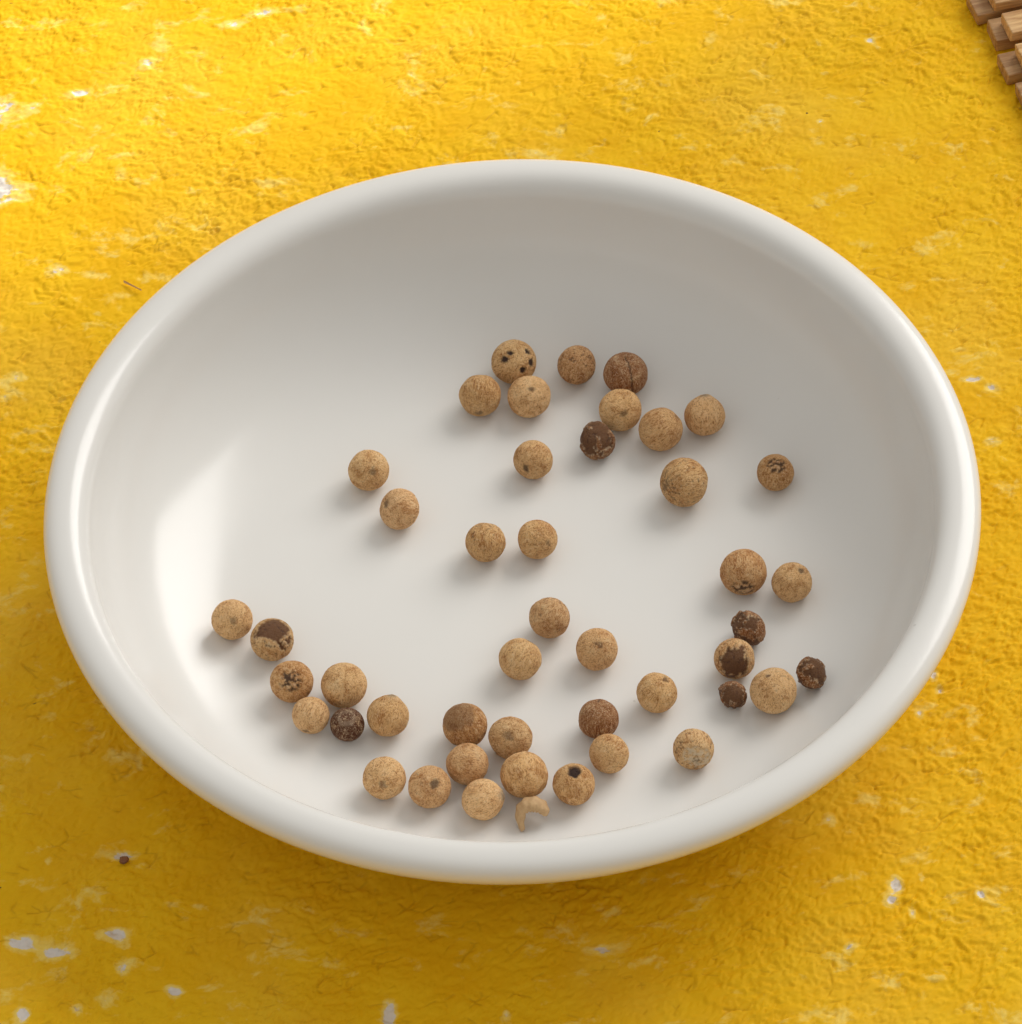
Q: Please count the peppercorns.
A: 45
